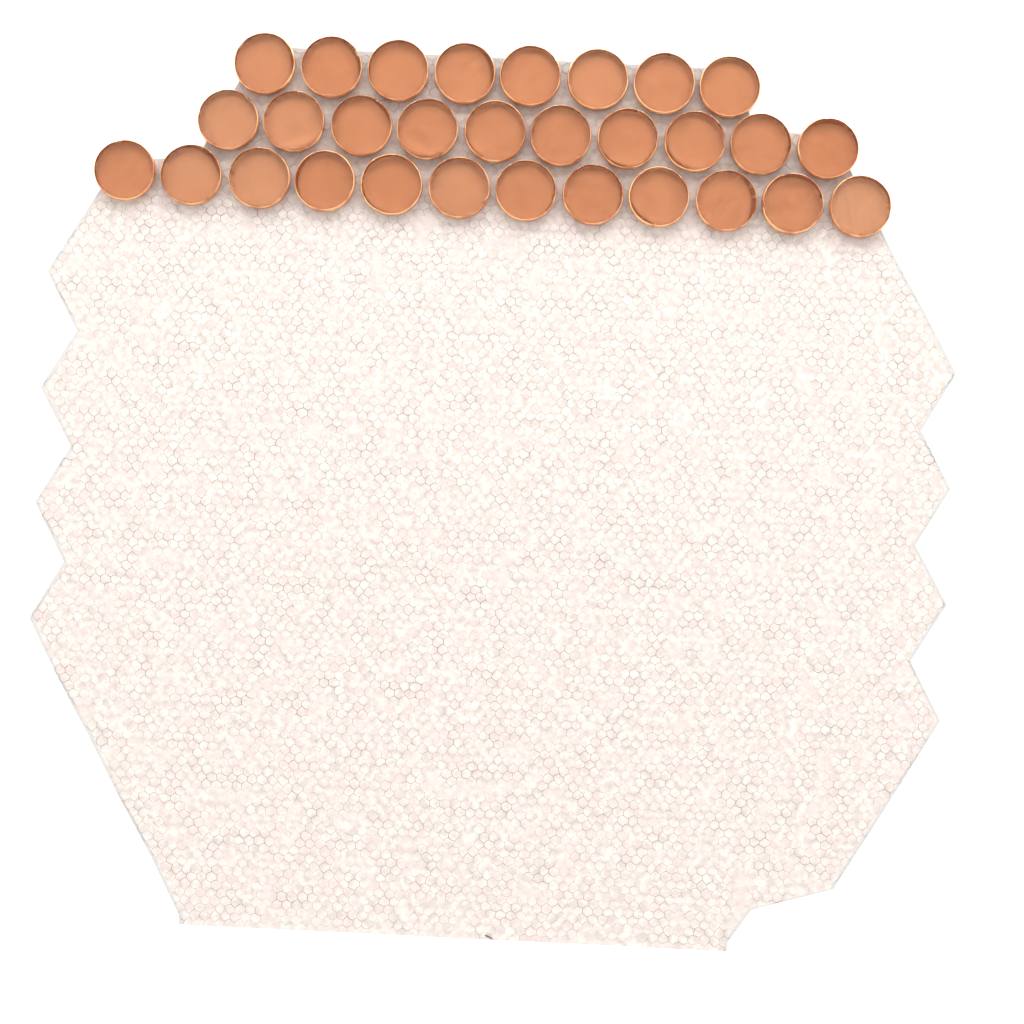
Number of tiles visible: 30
